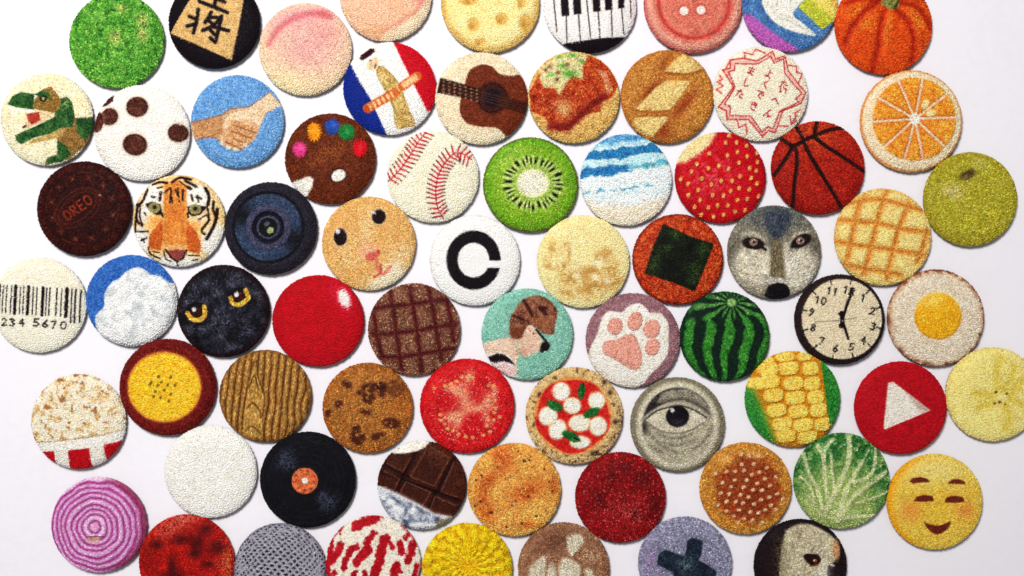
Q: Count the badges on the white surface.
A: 70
